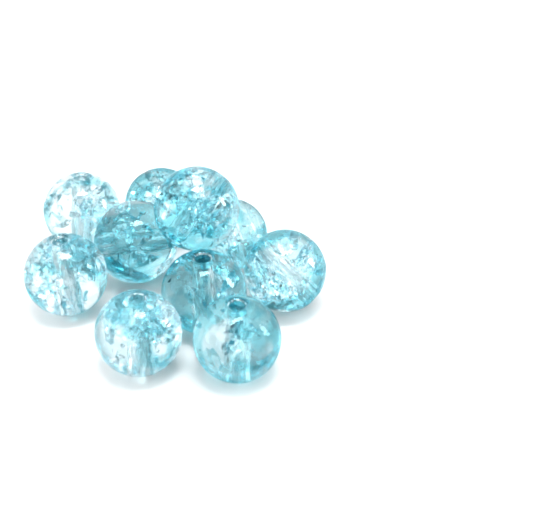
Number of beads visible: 10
